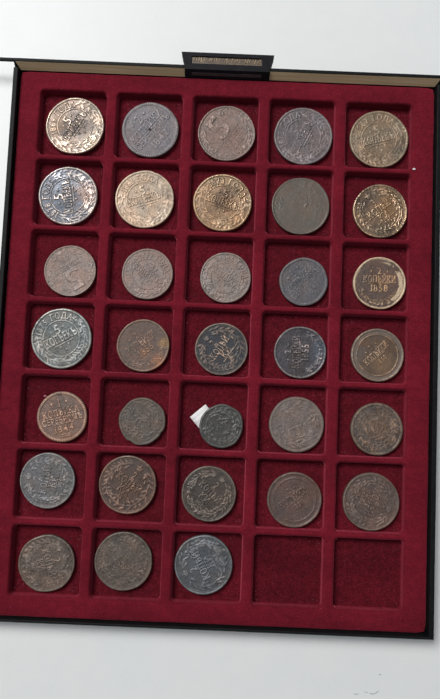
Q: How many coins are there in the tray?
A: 33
